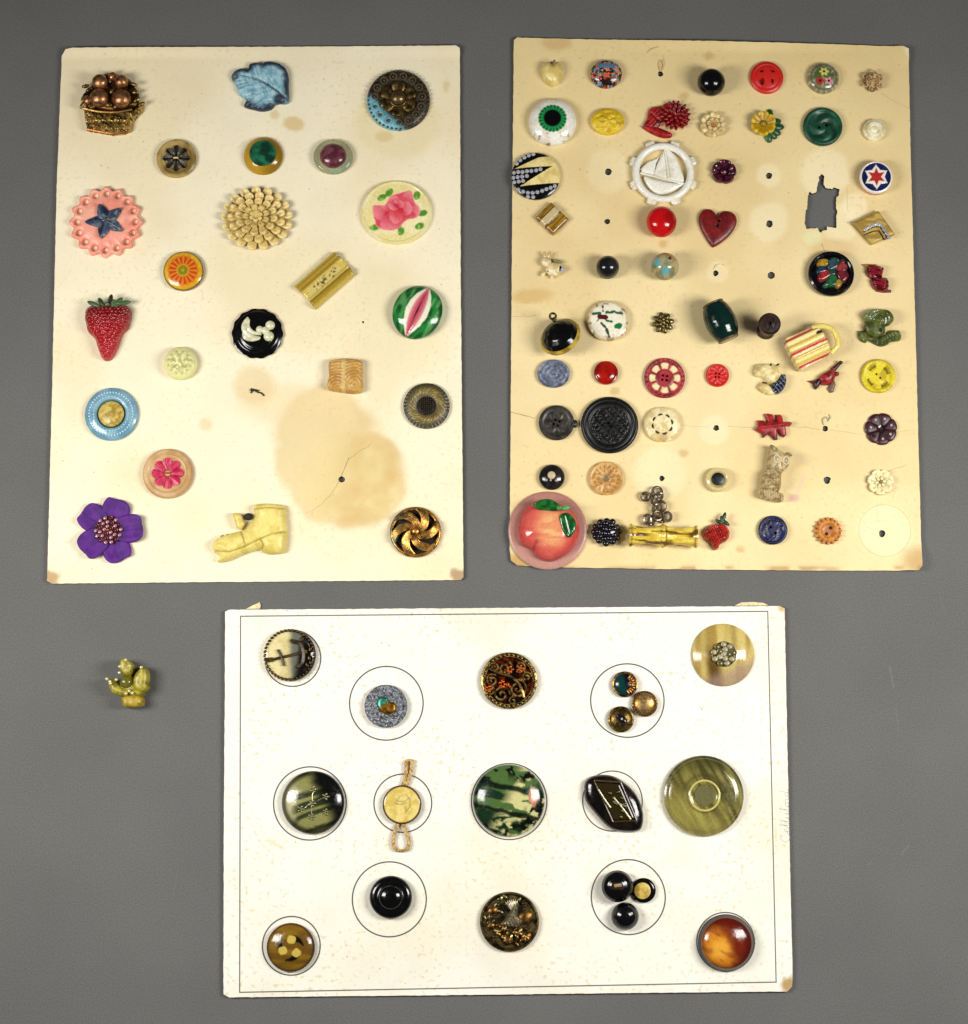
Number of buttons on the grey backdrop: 98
